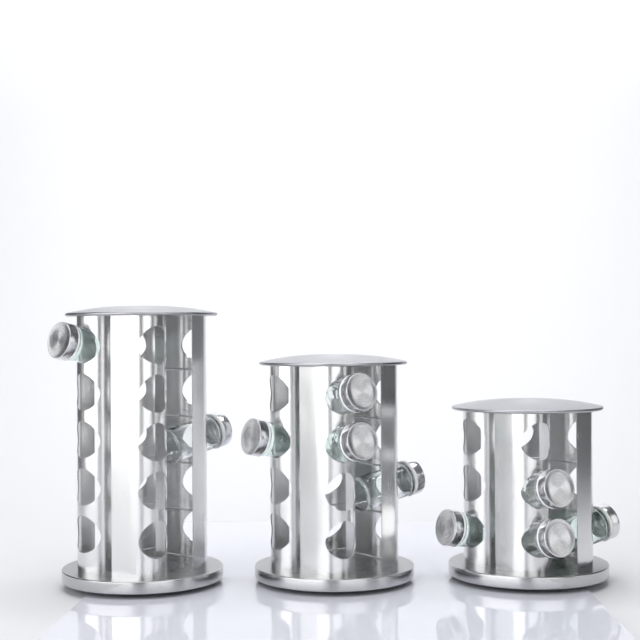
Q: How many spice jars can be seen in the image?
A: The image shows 10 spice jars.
